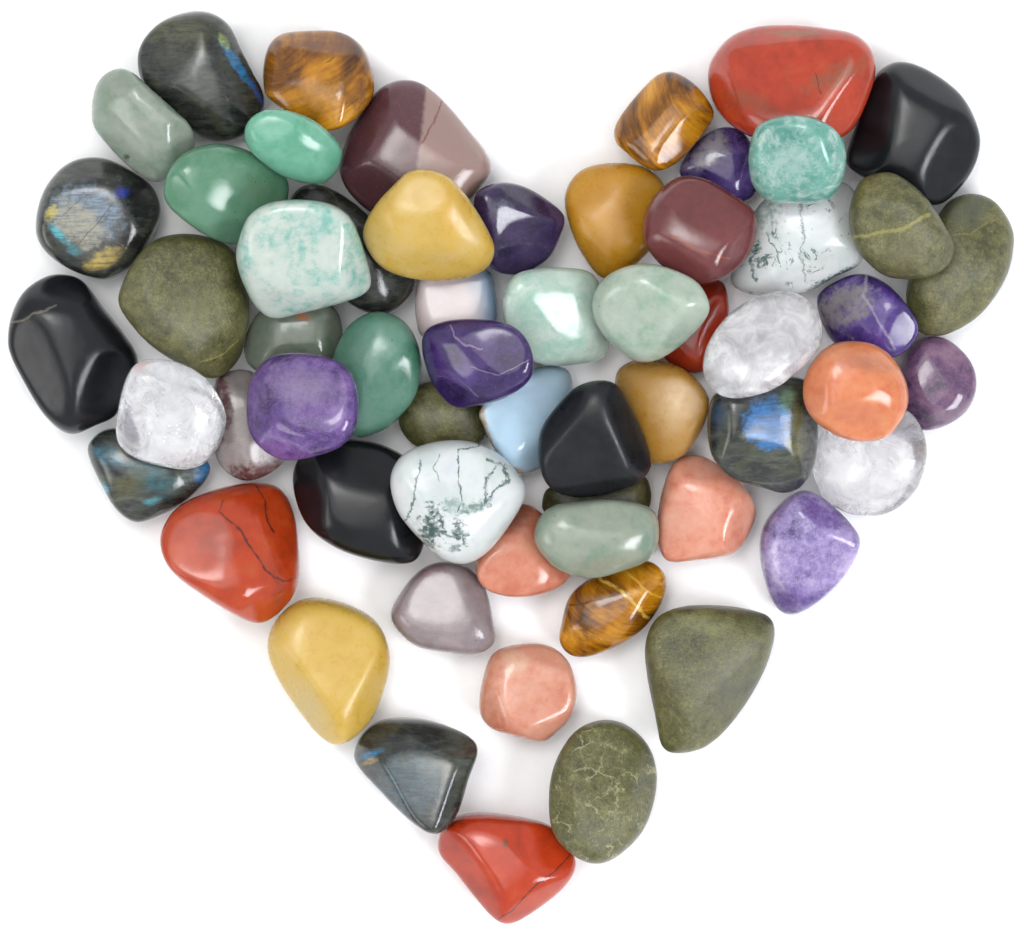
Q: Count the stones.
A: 60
